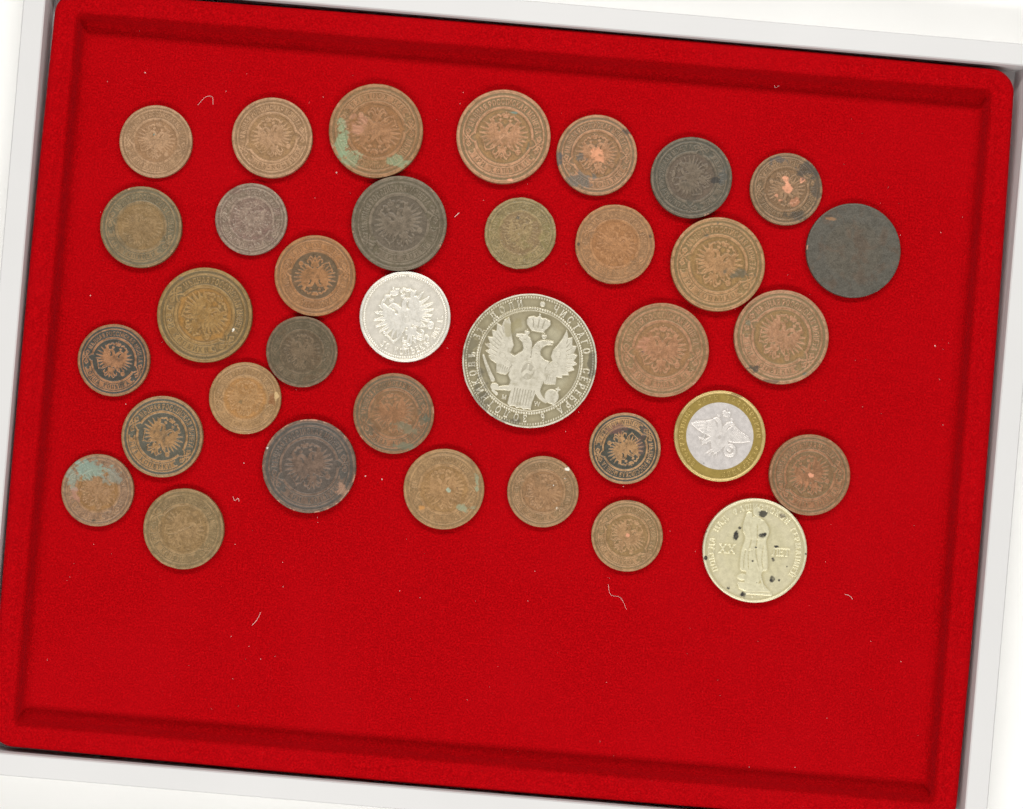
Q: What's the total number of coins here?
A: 35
